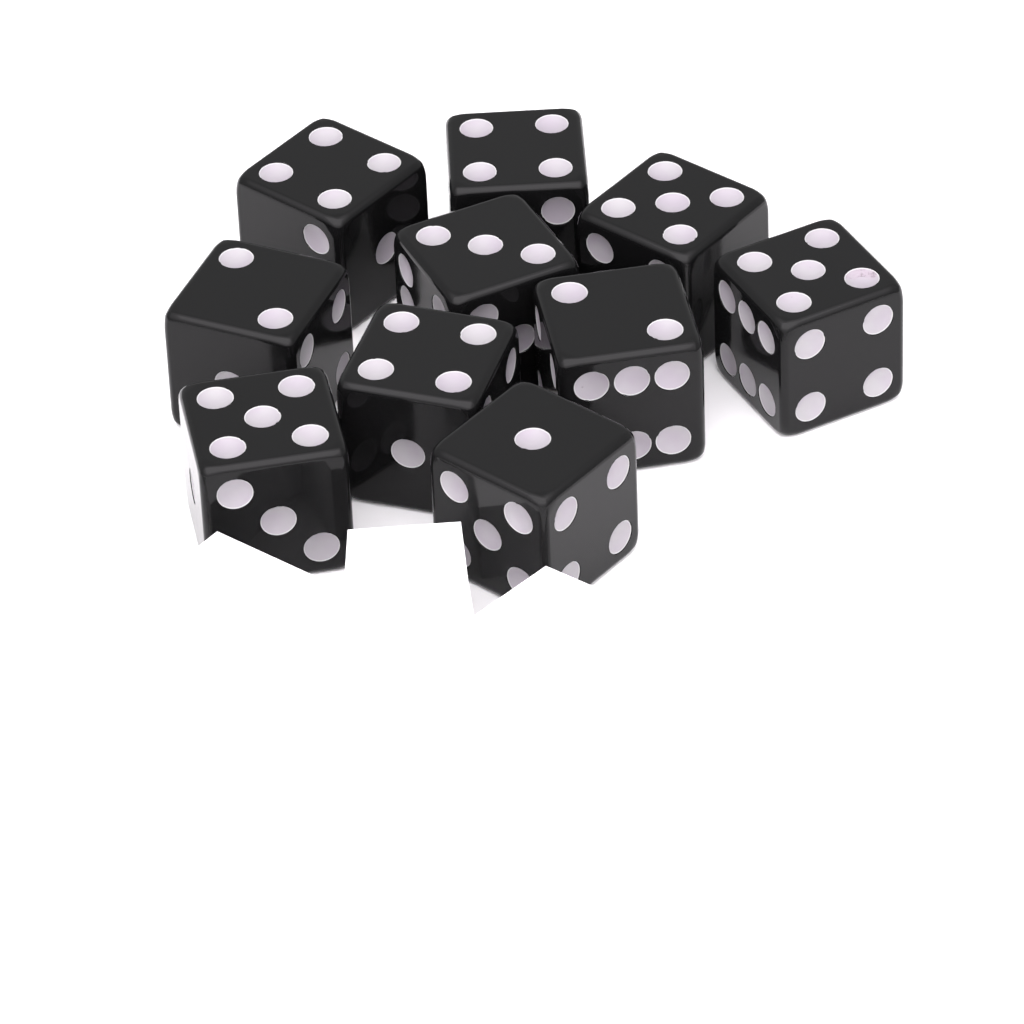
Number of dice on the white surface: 10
